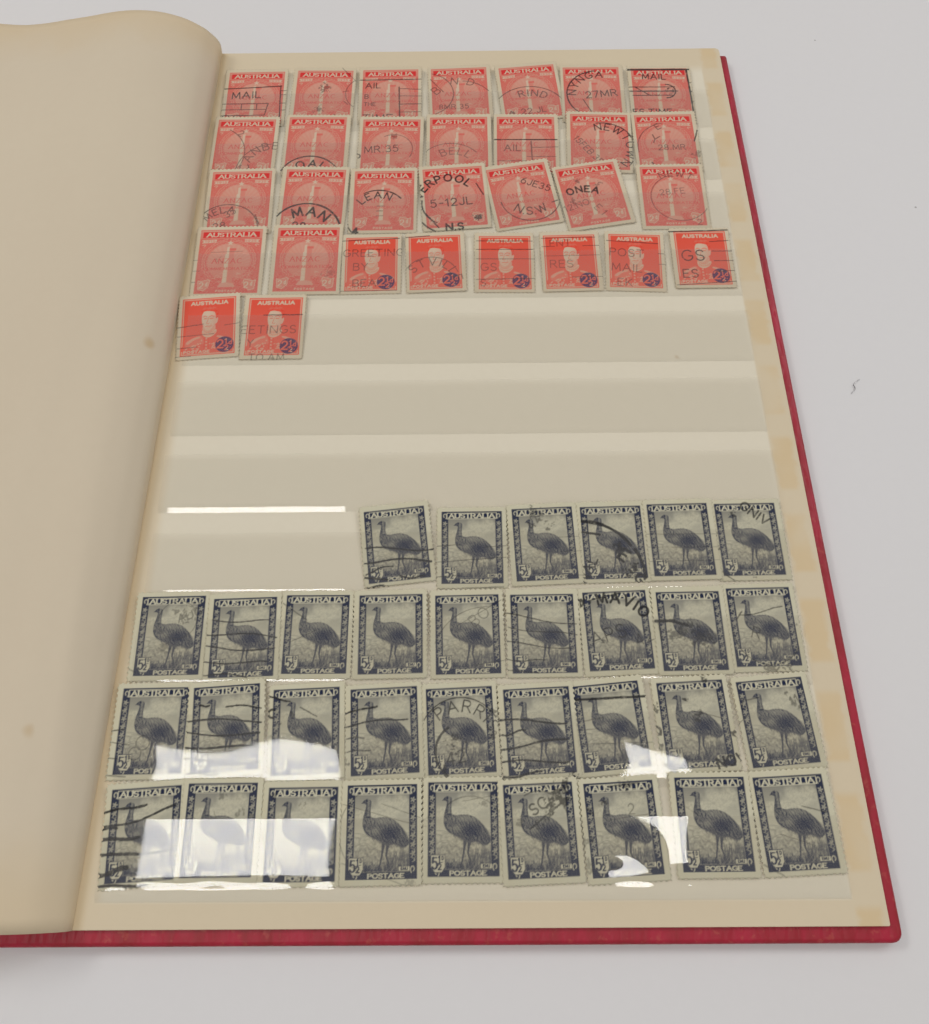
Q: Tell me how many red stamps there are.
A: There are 31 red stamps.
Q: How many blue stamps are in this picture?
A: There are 33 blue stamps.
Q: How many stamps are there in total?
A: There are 64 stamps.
